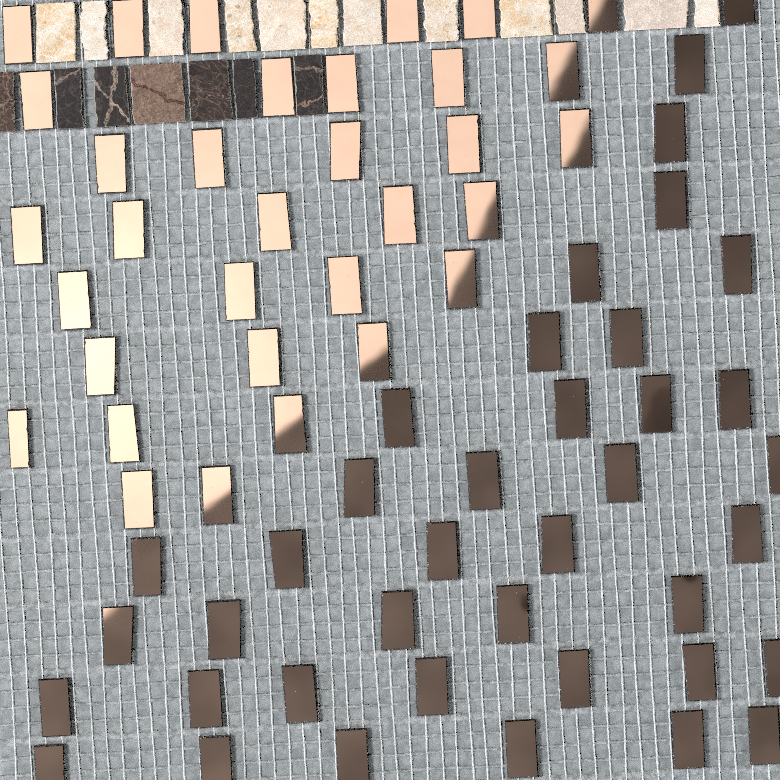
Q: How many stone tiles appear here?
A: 19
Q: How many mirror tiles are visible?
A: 72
